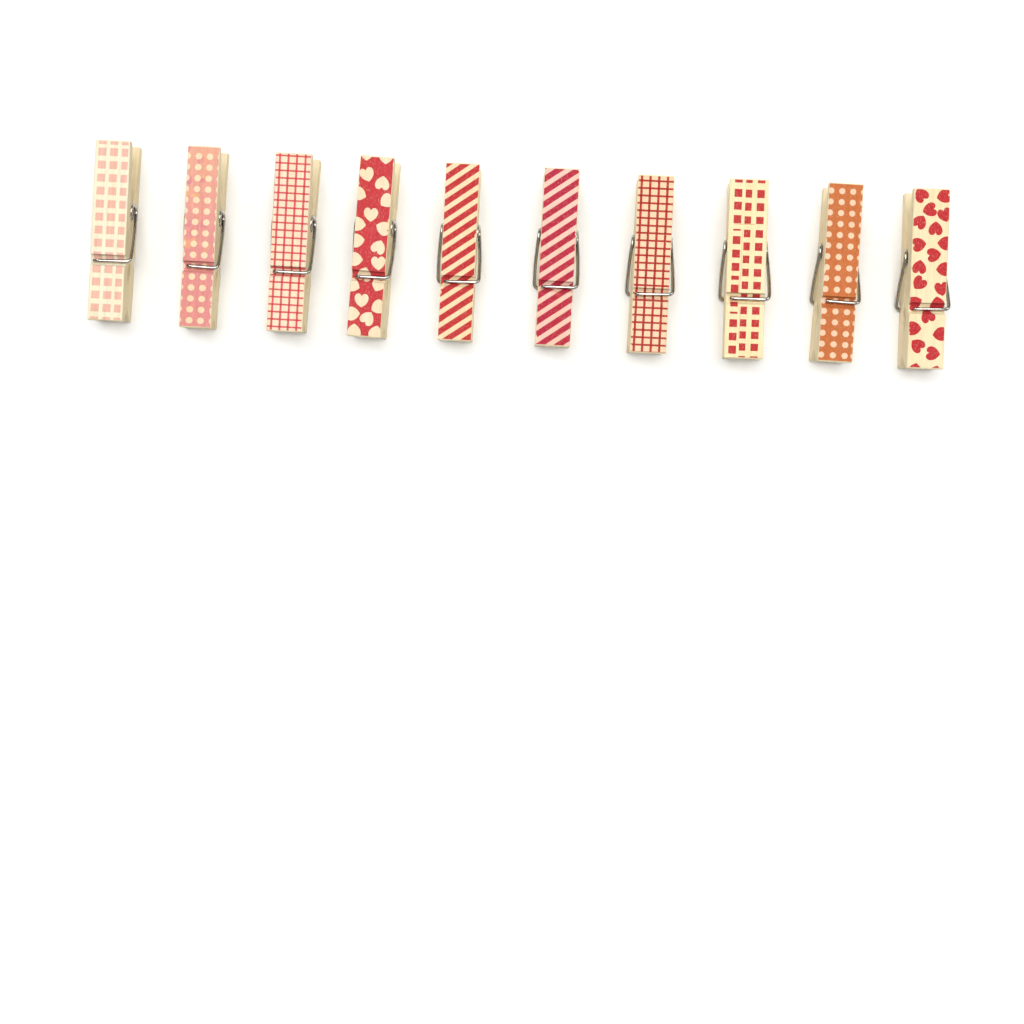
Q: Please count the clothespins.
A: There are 10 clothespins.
